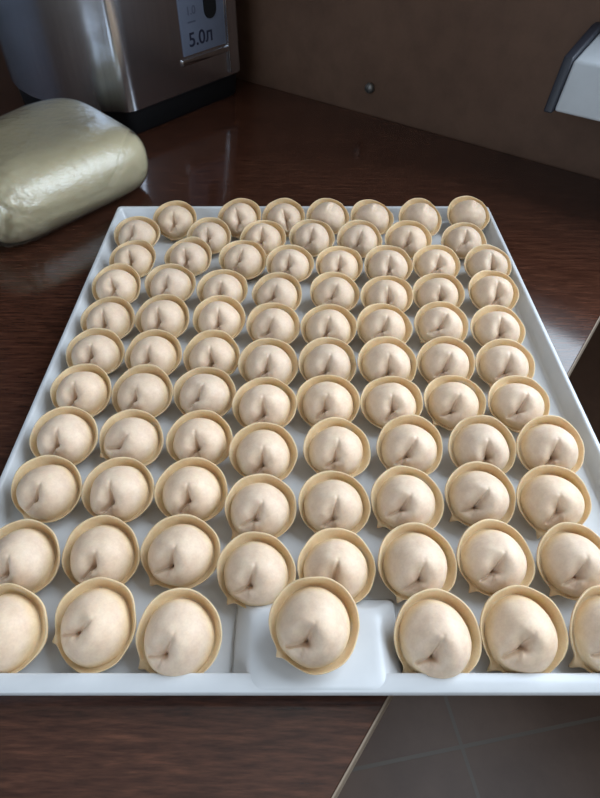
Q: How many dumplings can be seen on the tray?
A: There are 85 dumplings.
